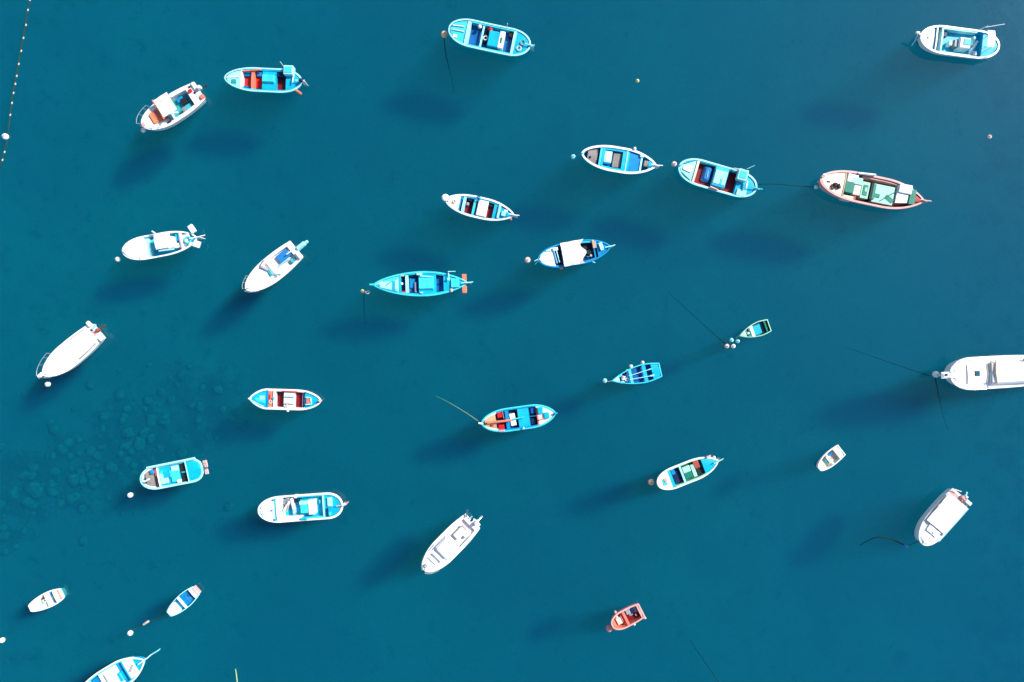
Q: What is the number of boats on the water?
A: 28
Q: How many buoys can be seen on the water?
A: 24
